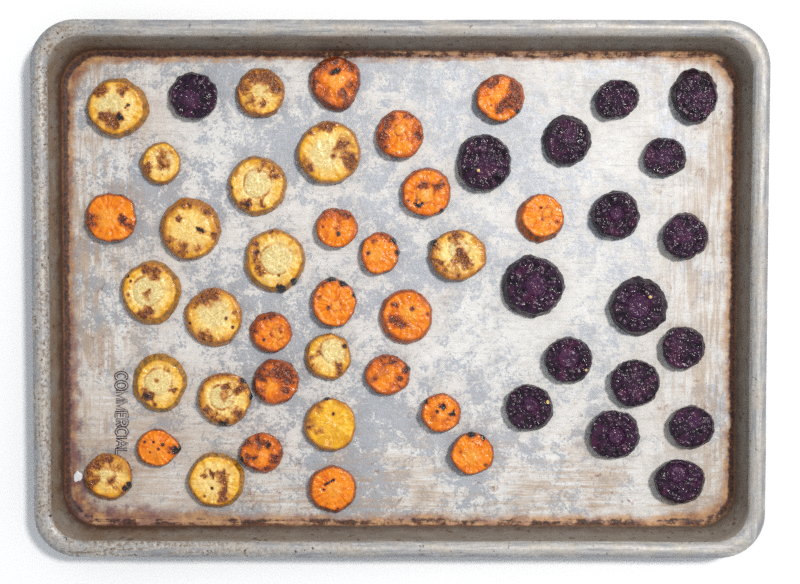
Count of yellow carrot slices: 16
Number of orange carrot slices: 18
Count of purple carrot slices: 17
